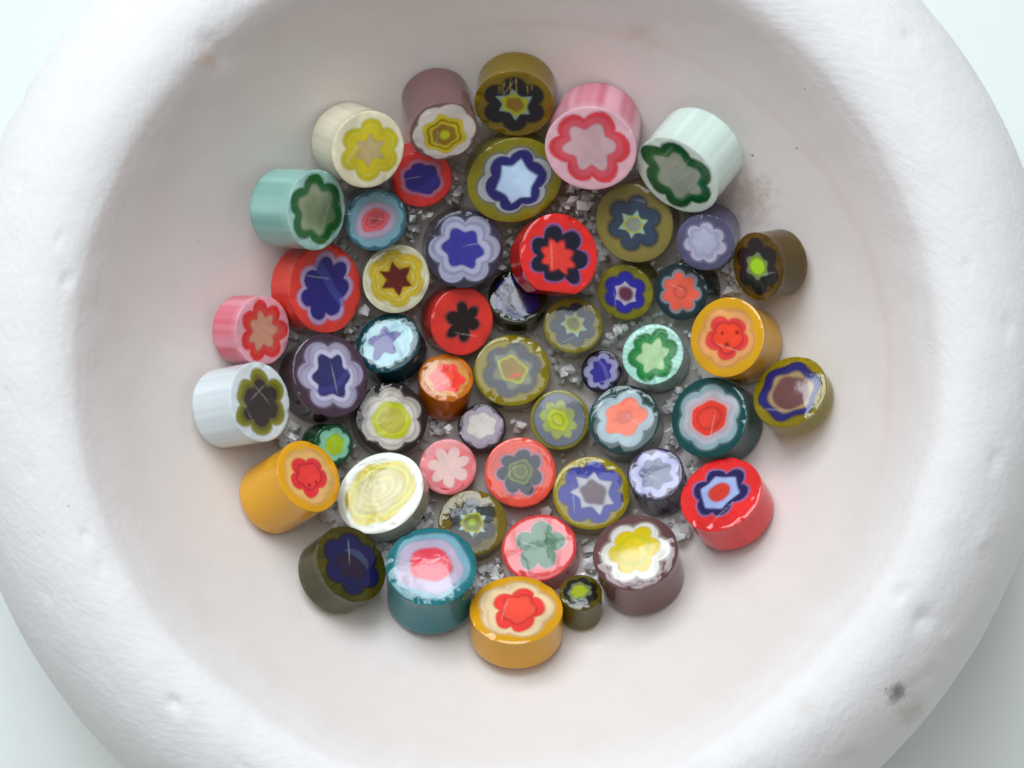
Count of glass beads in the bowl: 51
